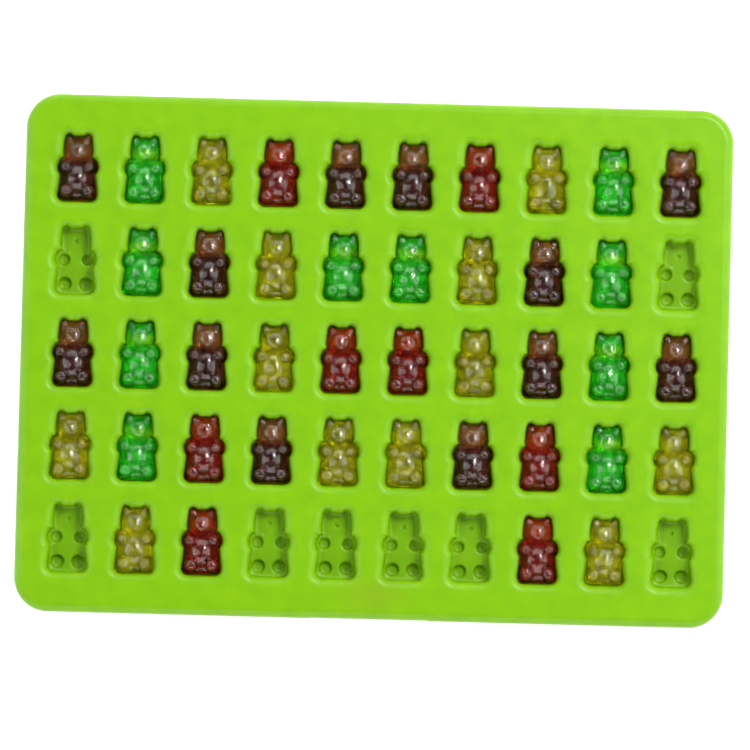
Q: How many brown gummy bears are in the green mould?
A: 12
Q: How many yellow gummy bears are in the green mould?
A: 12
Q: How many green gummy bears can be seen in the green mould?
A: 10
